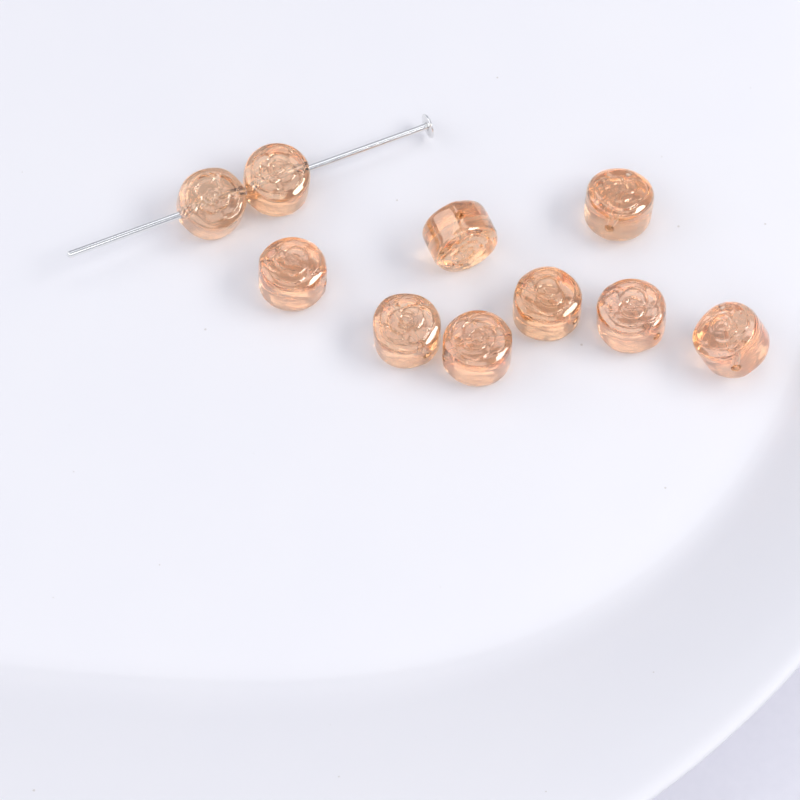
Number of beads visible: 10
